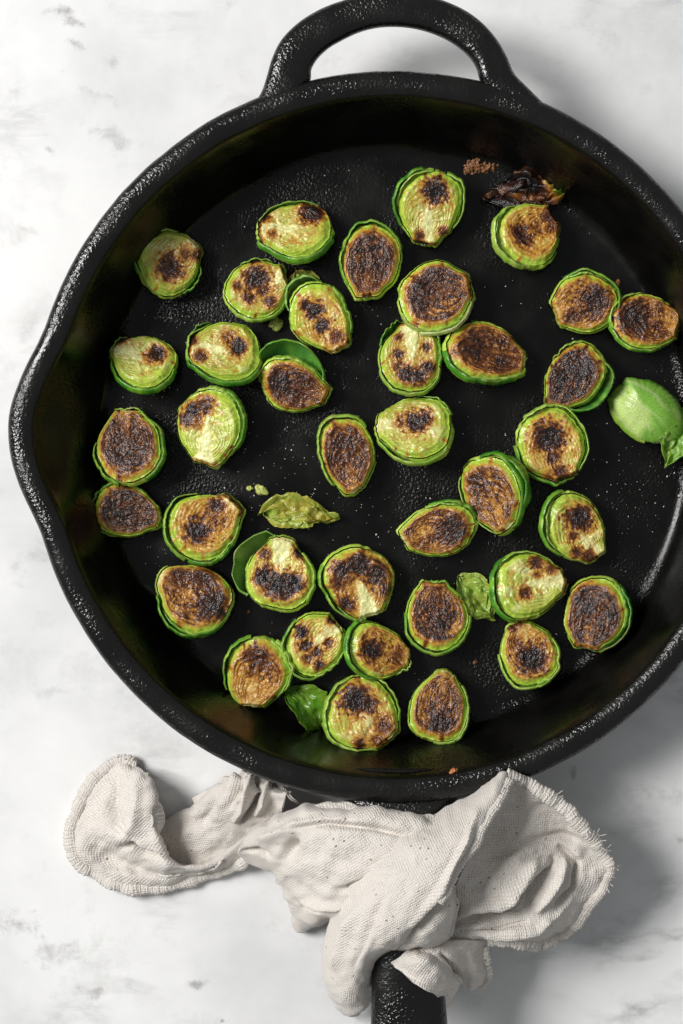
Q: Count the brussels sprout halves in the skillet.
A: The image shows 39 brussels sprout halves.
